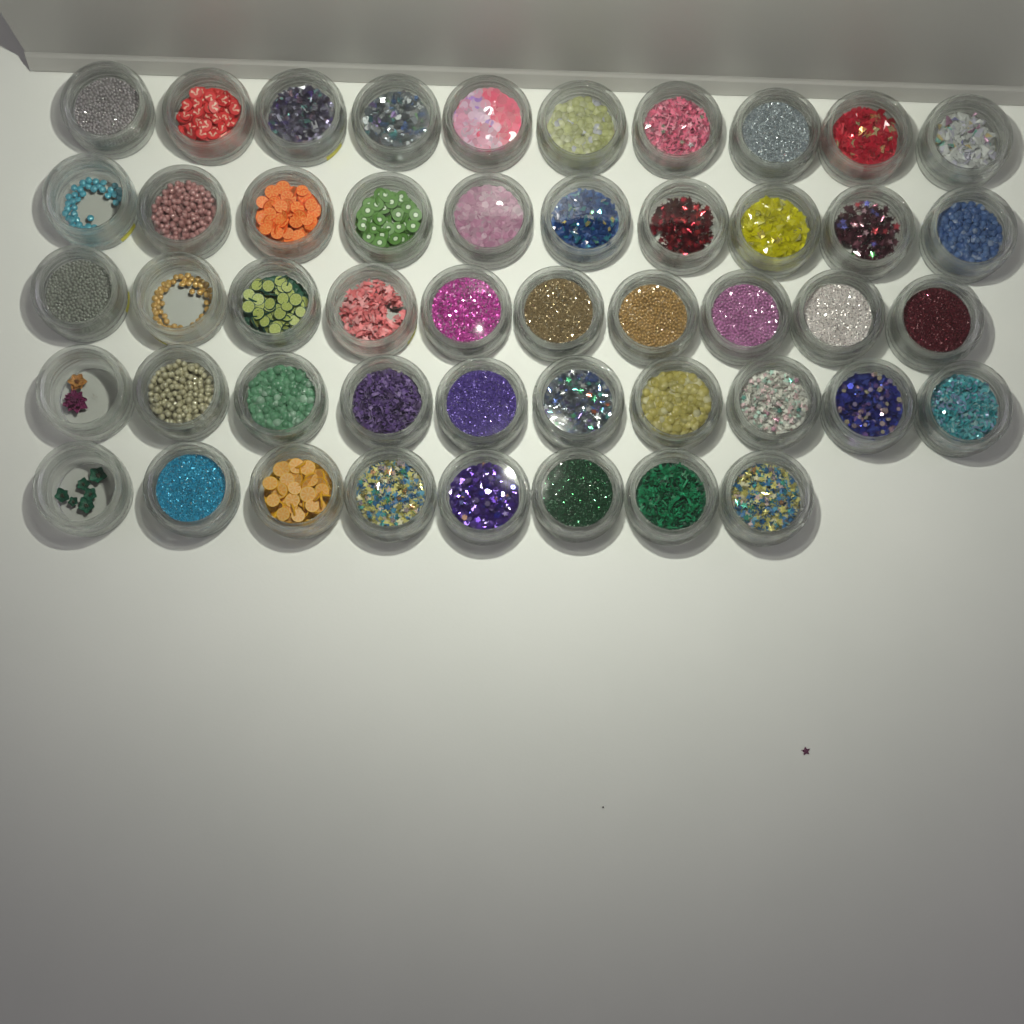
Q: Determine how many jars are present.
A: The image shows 48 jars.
